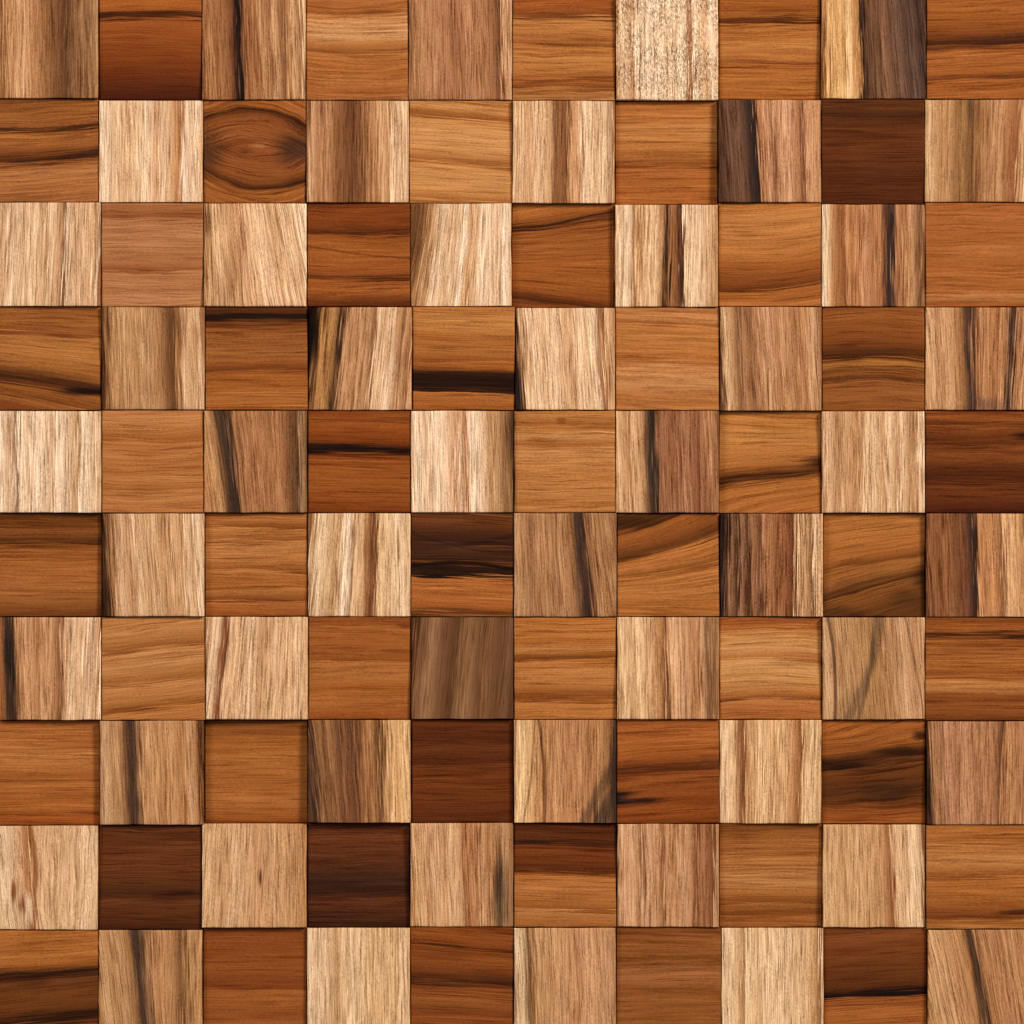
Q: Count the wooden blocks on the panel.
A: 100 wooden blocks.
